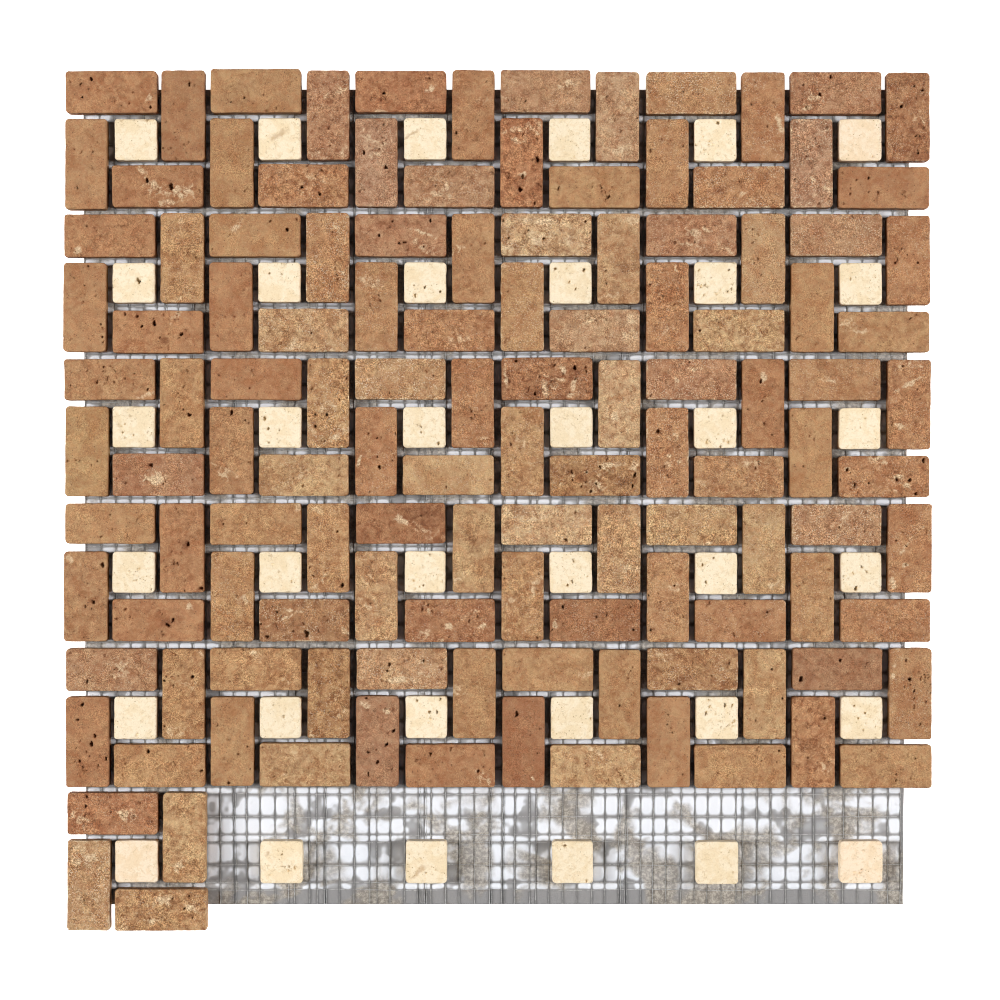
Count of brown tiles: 124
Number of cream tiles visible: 36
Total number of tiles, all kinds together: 160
